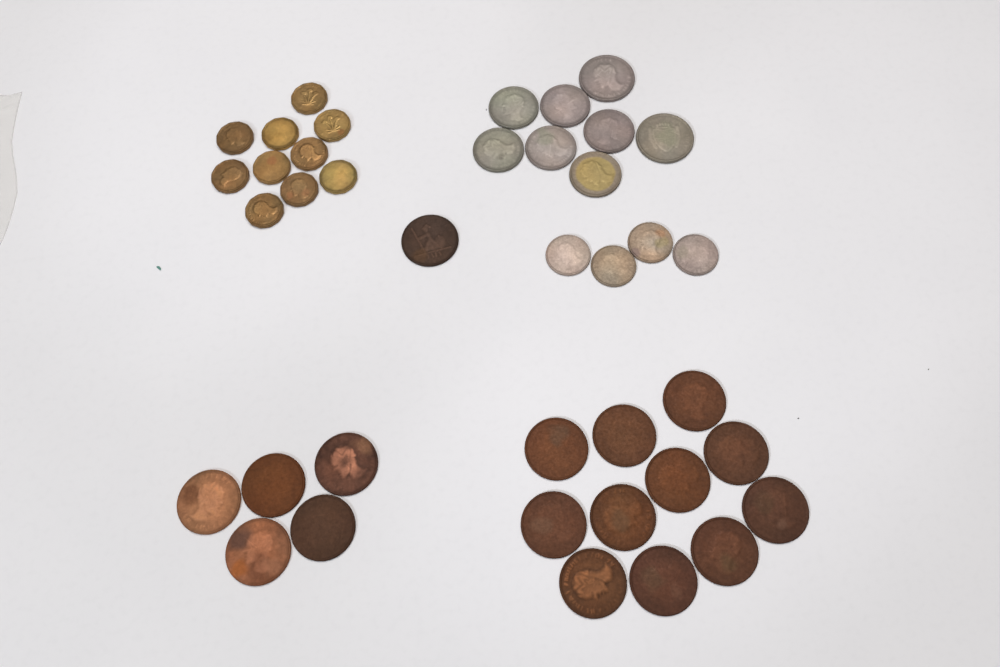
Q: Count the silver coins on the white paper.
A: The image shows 12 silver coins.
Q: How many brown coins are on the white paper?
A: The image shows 17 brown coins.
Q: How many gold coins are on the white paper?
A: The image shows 10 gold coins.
